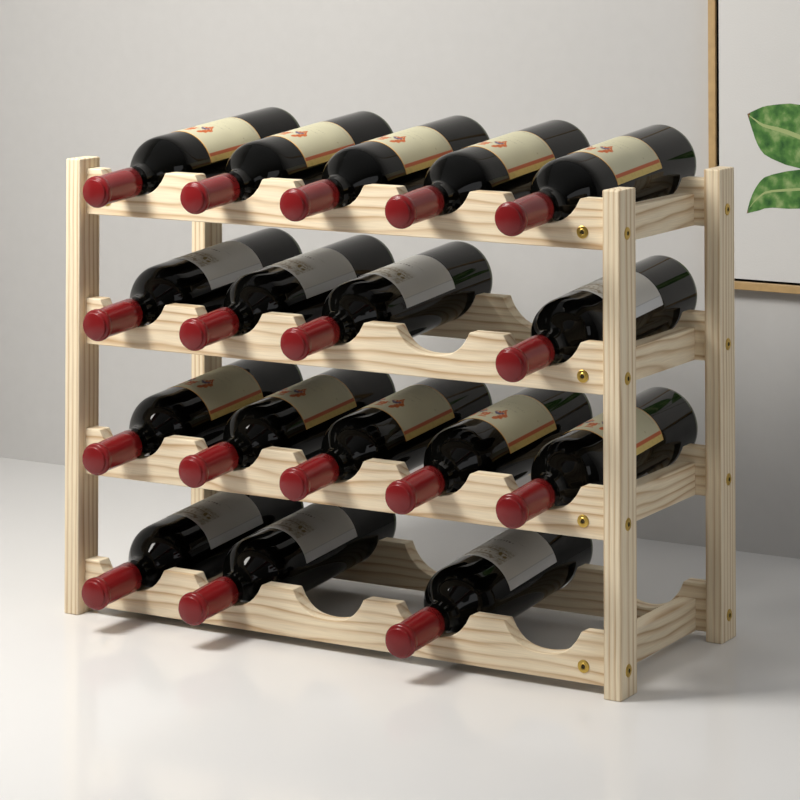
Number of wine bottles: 17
